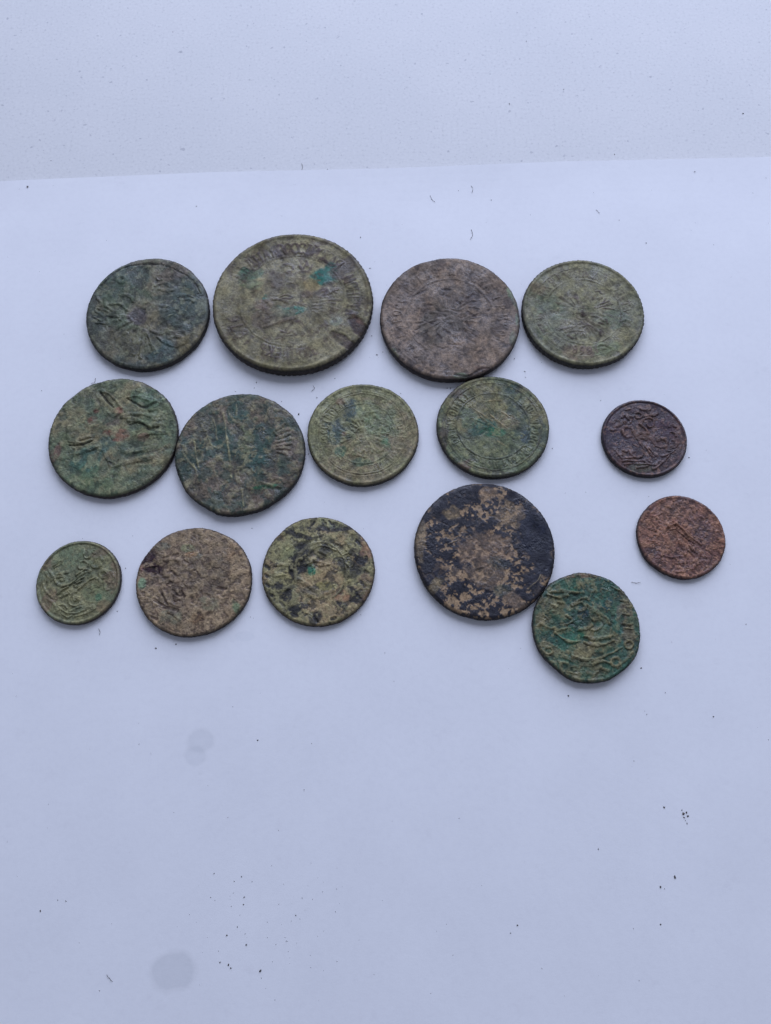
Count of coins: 15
